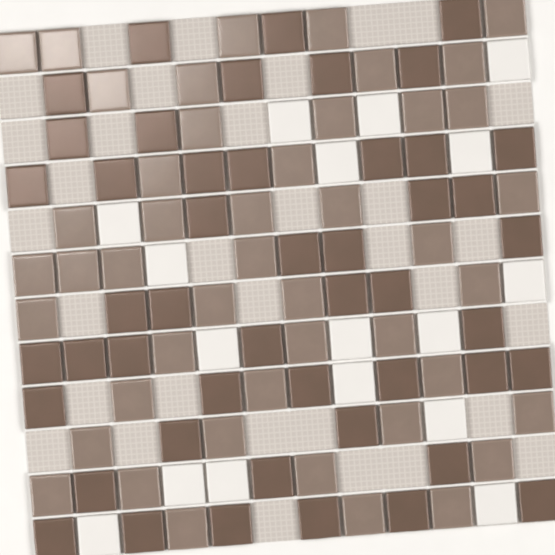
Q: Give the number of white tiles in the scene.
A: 17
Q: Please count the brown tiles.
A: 48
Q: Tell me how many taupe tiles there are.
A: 46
